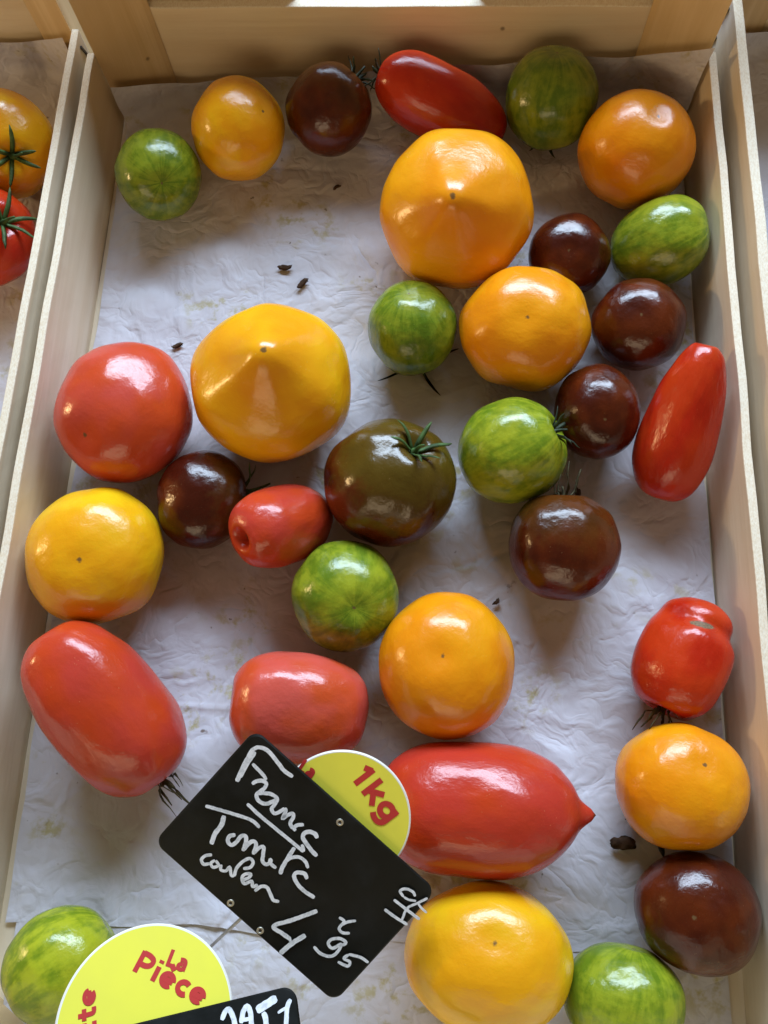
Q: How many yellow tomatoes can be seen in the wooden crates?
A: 10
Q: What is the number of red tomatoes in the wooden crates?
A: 9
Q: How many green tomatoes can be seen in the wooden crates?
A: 8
